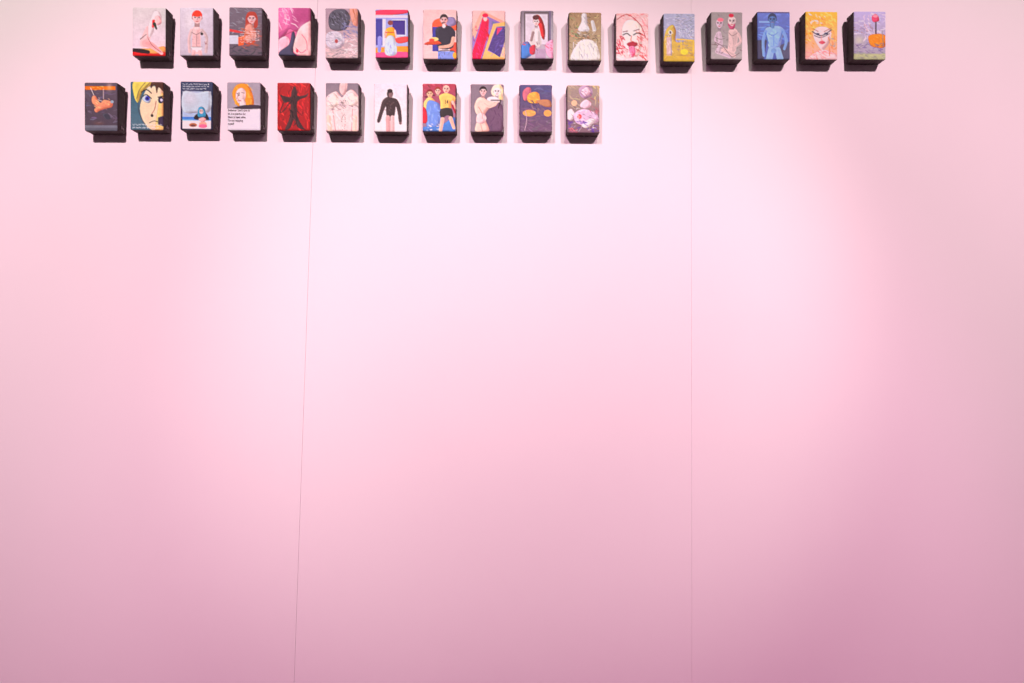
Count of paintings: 27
